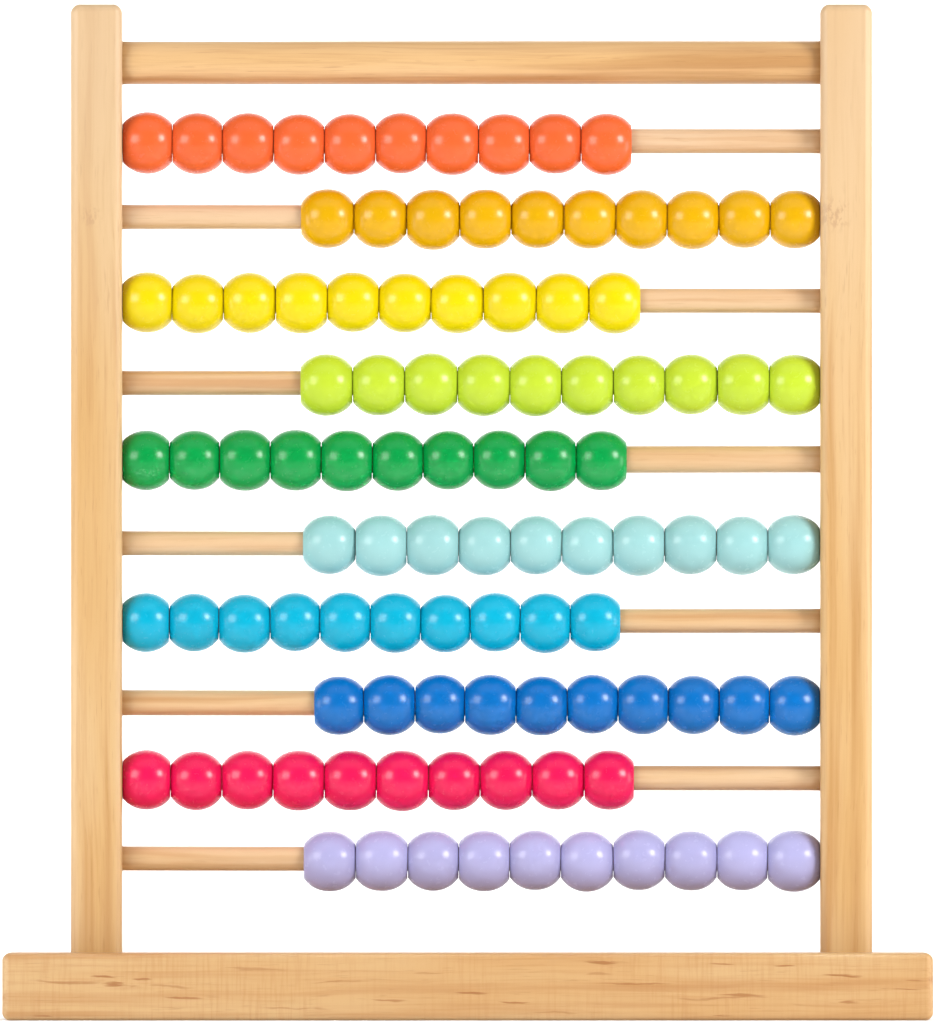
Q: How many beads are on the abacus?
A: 100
